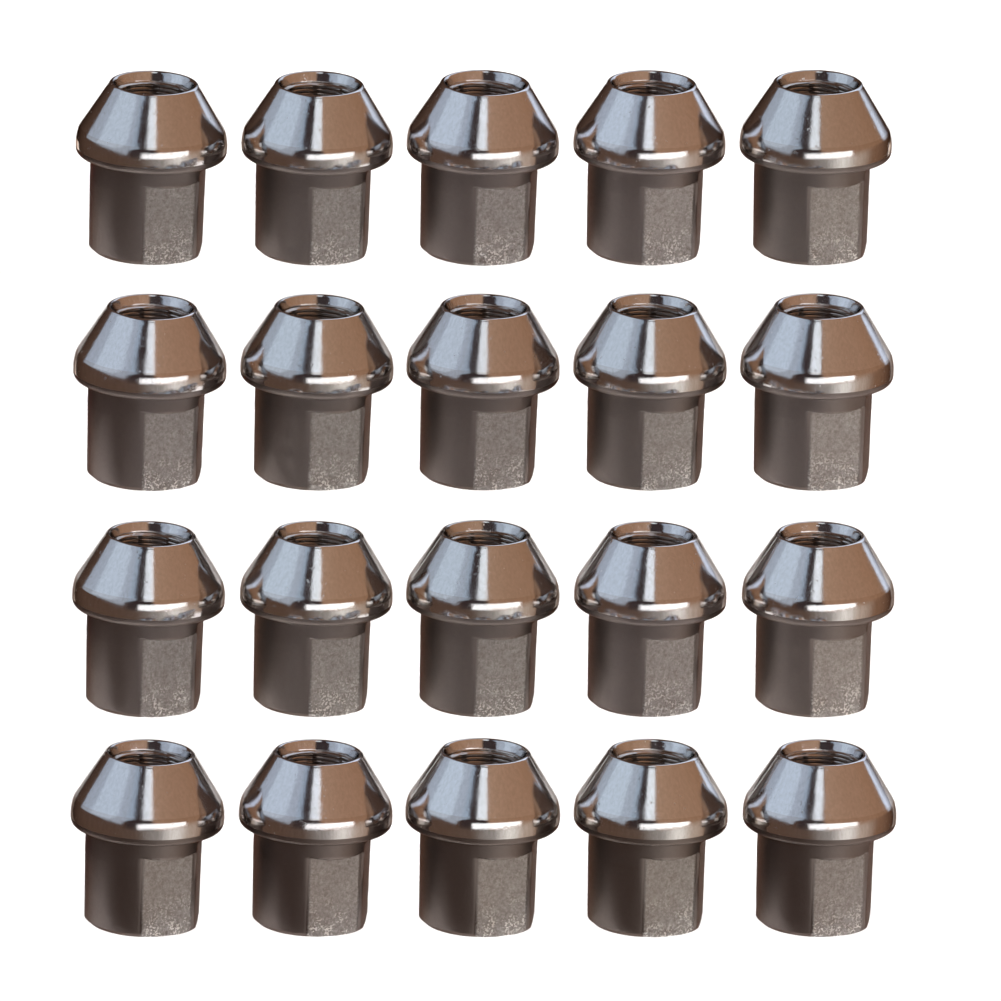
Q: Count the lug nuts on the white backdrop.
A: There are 20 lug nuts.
